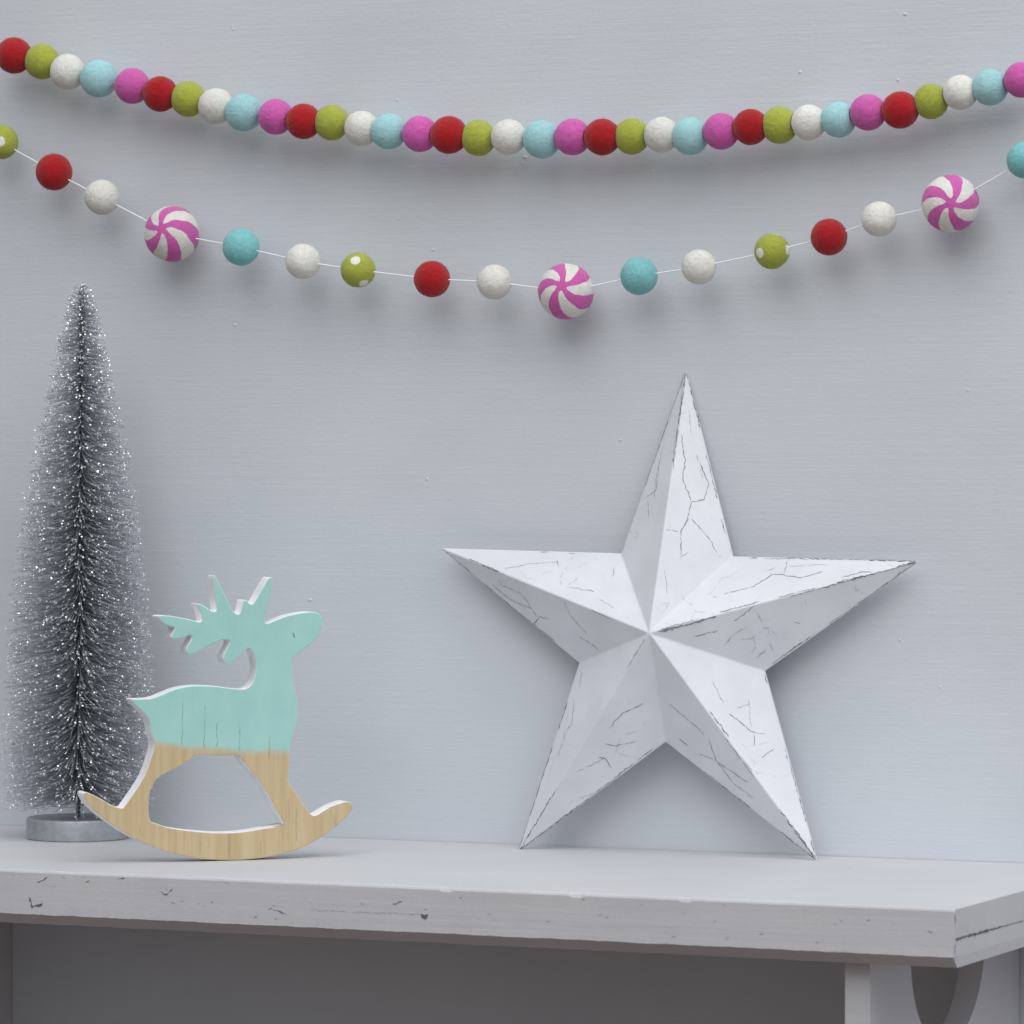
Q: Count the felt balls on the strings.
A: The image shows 52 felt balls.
